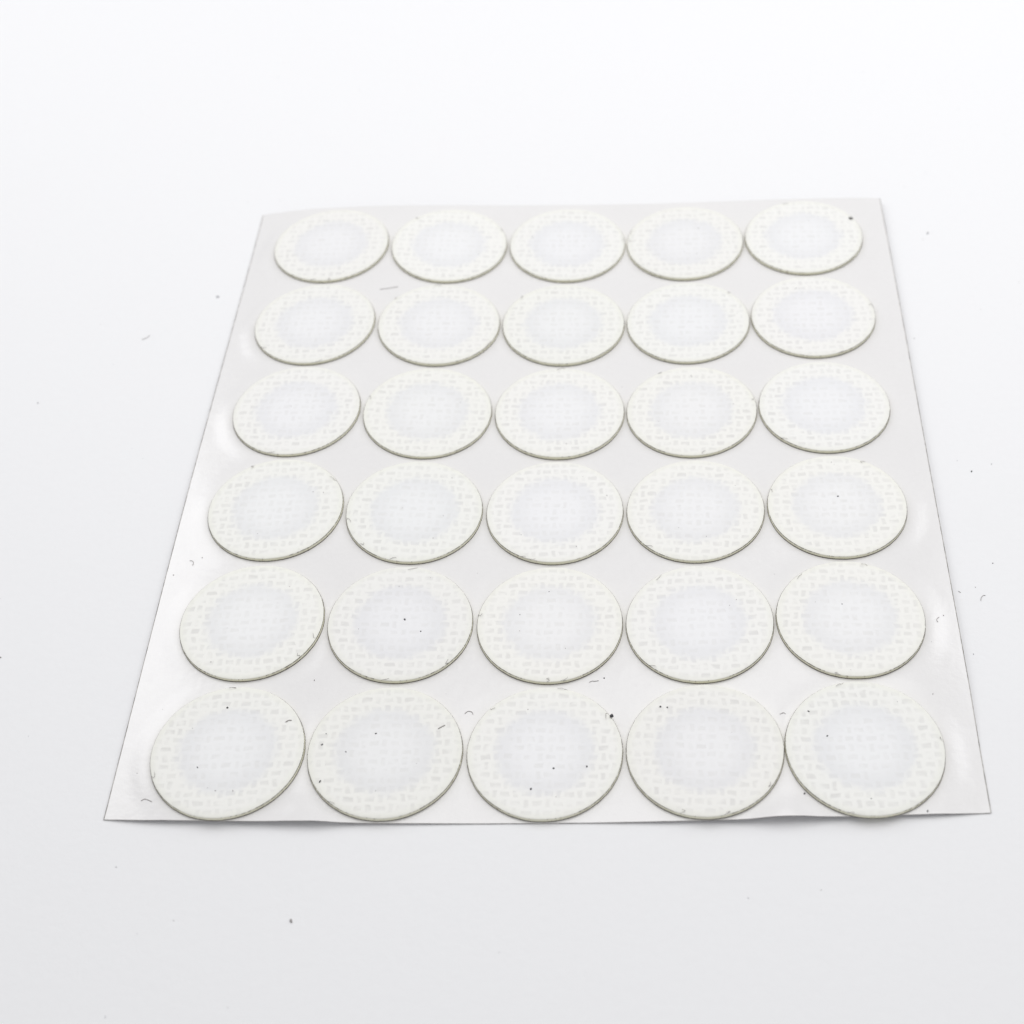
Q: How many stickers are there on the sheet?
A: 30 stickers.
